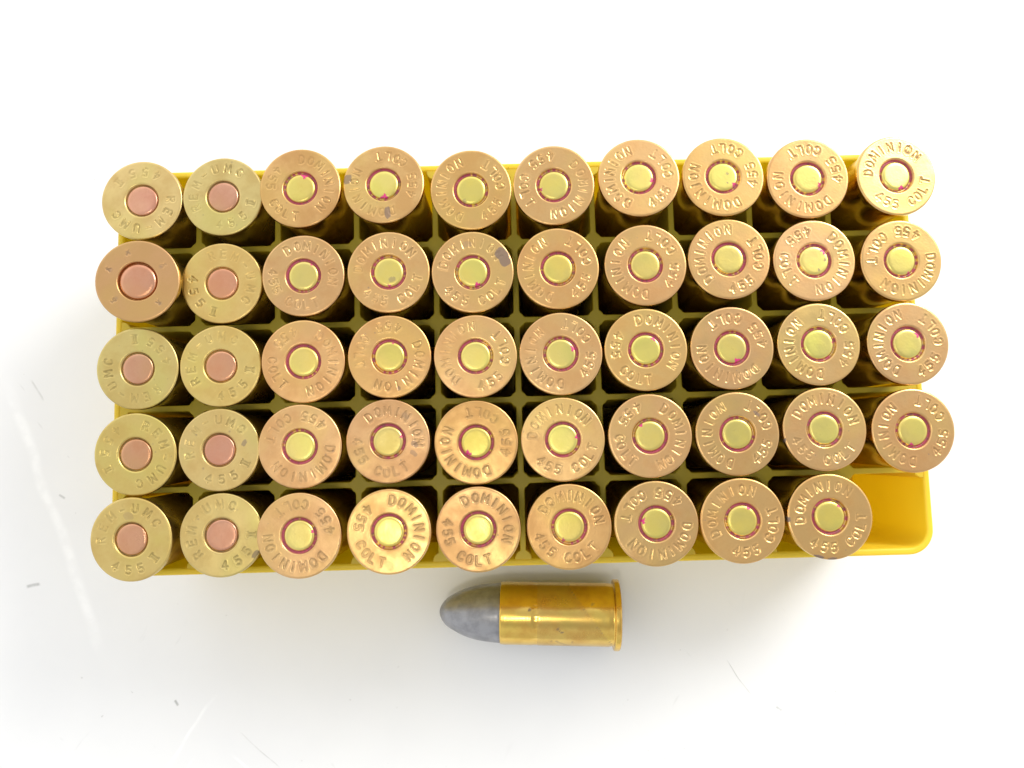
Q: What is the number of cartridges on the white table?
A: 50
